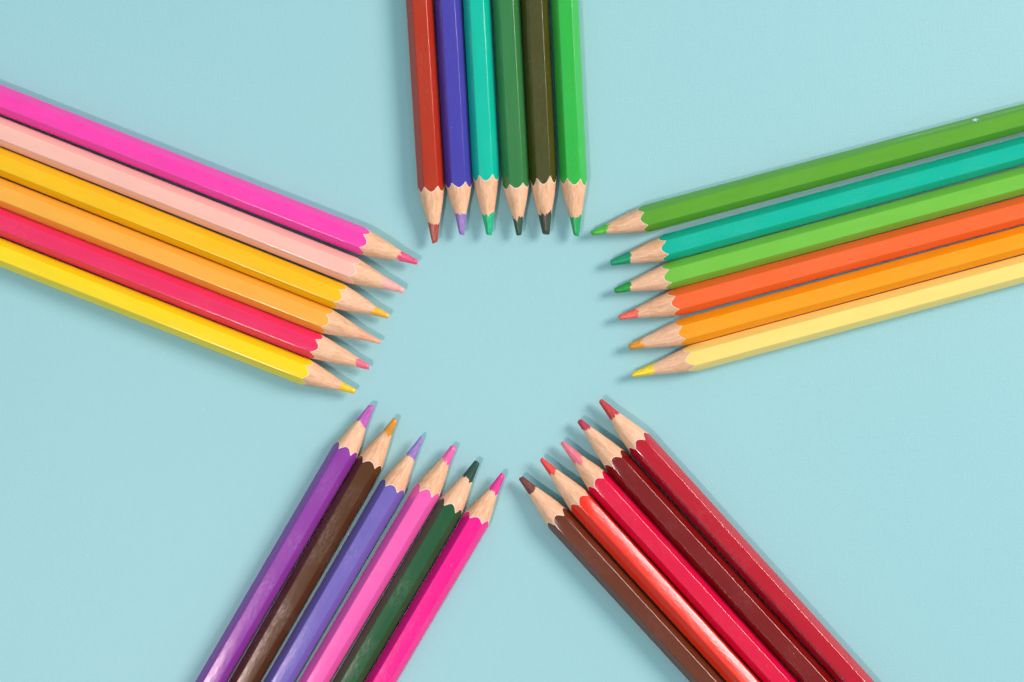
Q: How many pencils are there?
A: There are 29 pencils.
